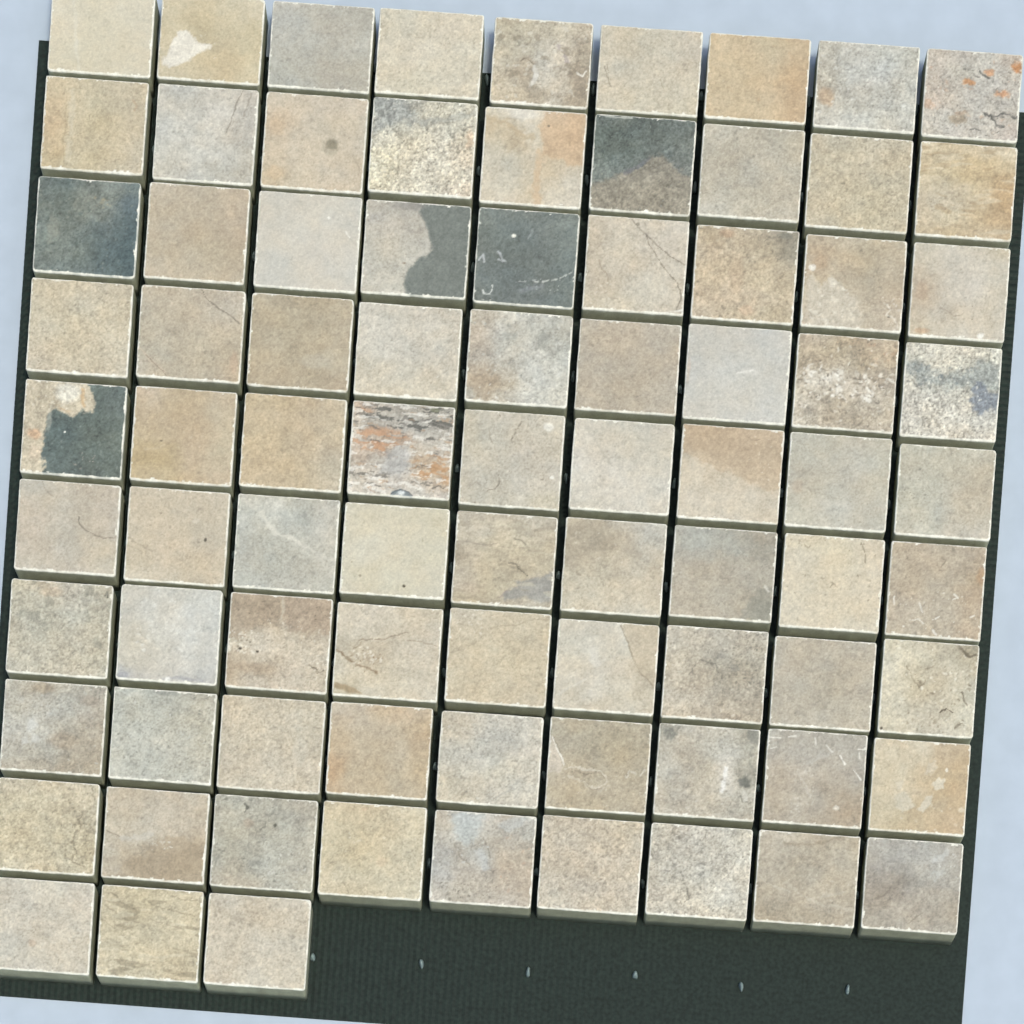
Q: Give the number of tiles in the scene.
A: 84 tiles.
